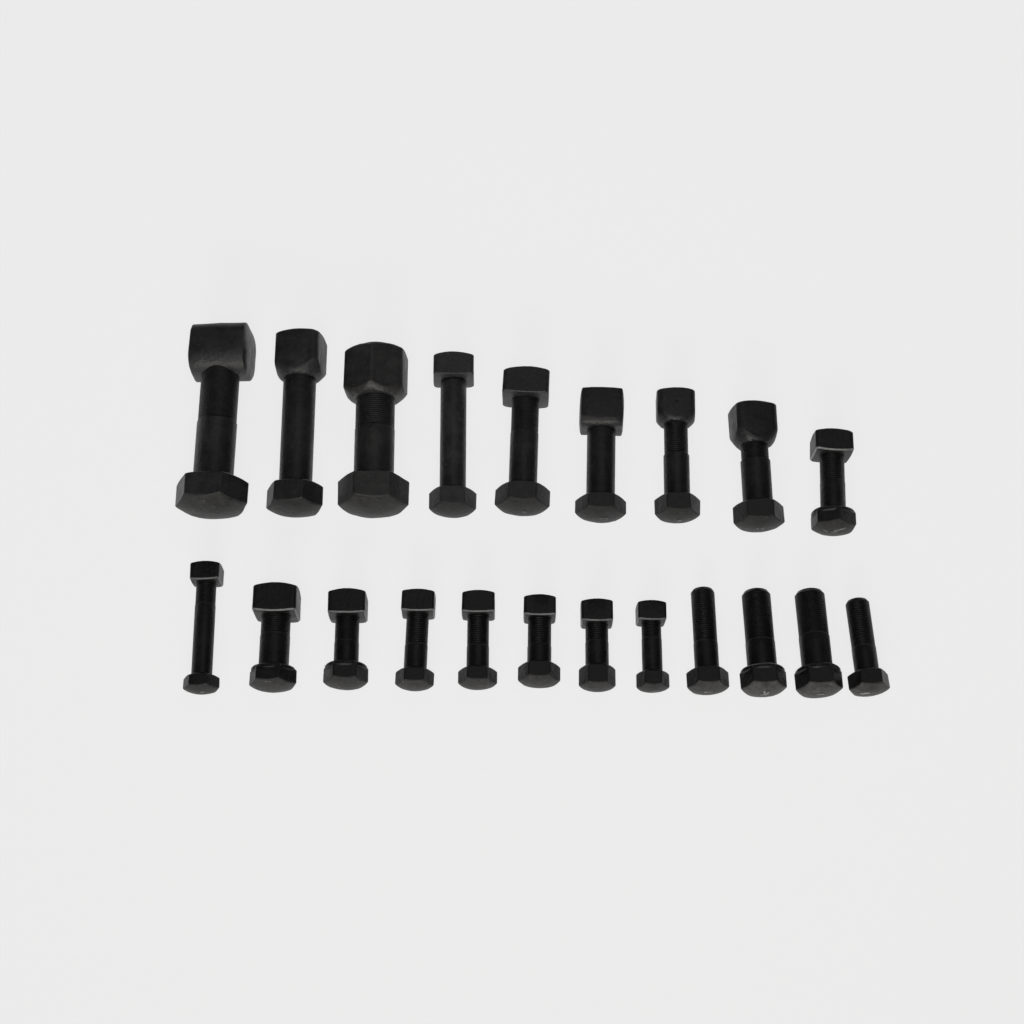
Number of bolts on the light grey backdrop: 21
